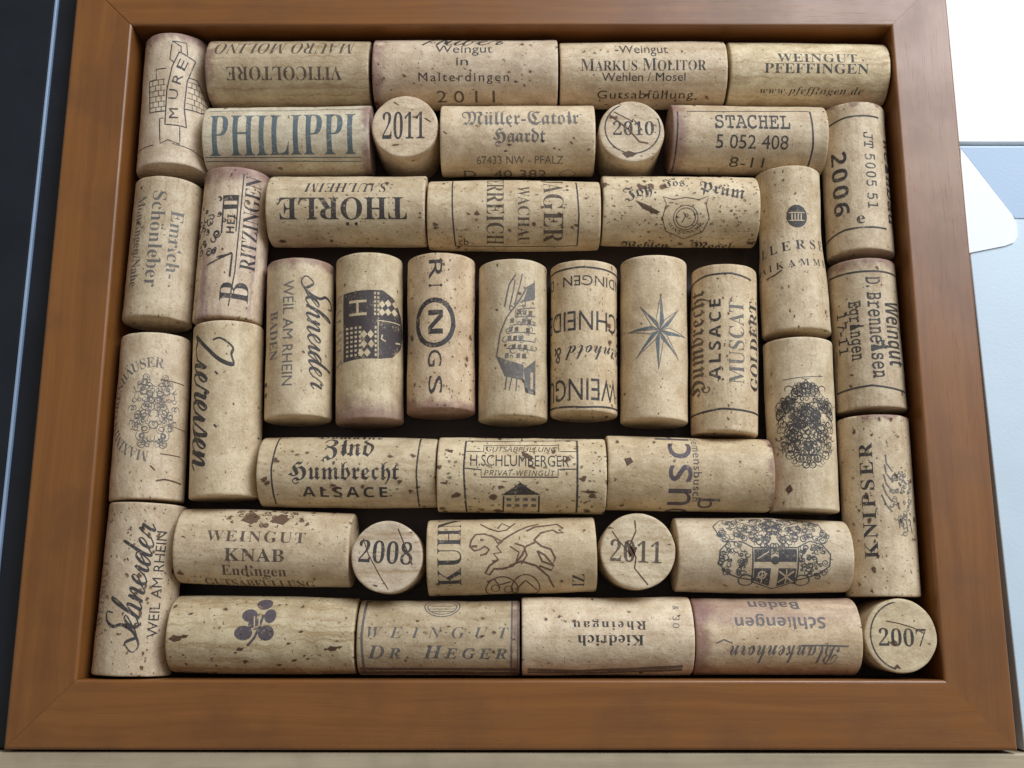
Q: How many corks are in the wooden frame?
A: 43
